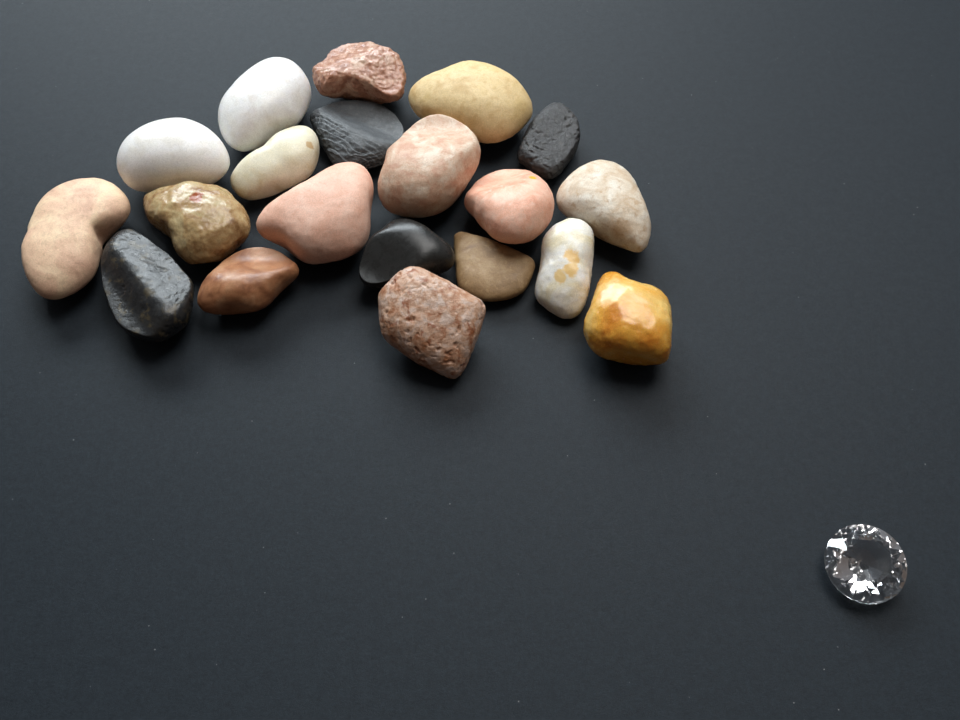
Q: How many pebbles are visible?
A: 20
